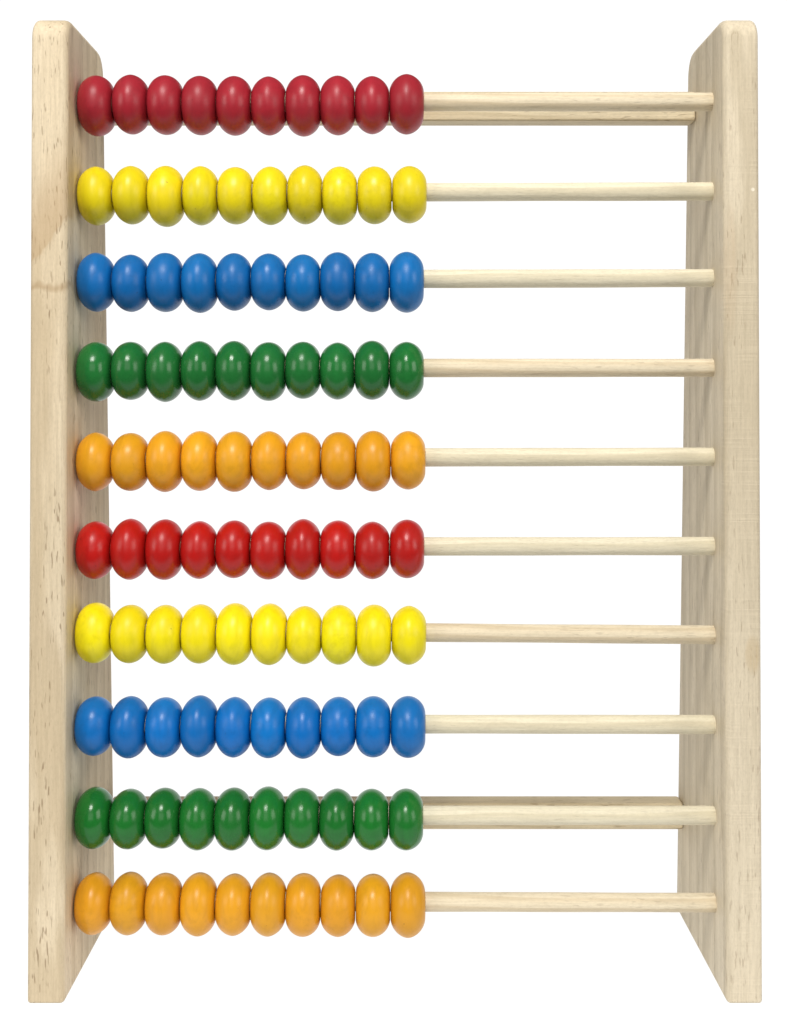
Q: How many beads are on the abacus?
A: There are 100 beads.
